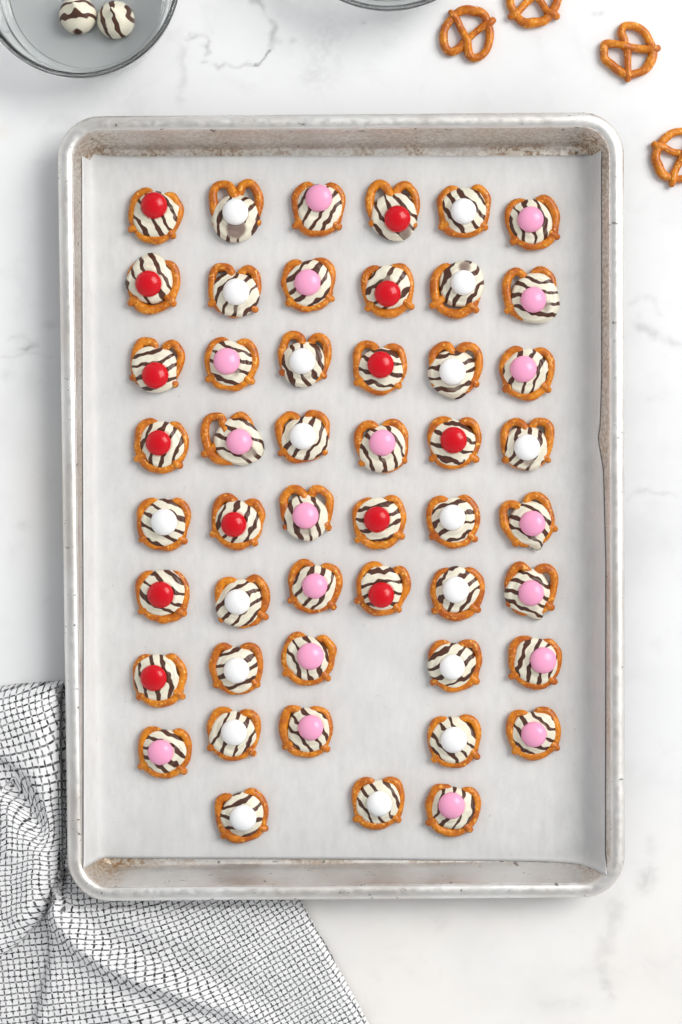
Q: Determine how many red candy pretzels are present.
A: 13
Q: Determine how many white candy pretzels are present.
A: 18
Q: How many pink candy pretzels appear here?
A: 18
